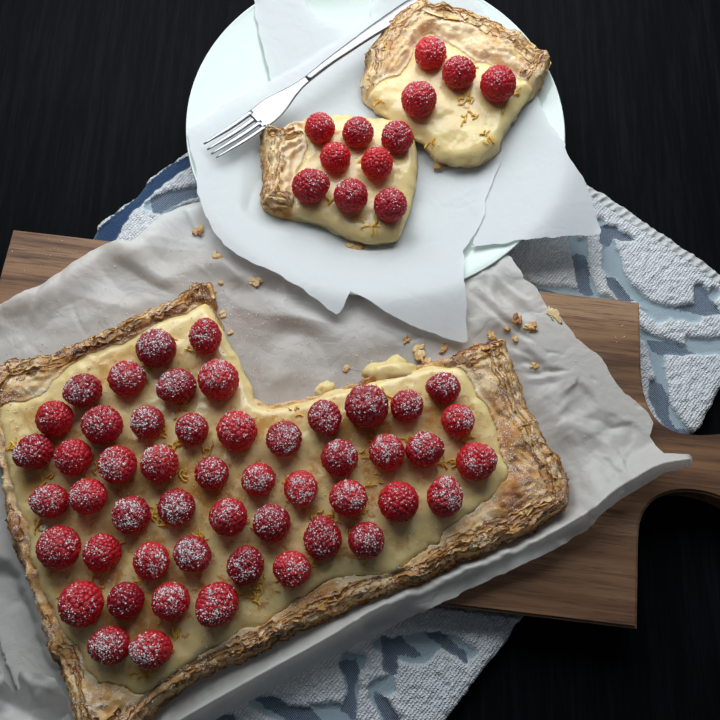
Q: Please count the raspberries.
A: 63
